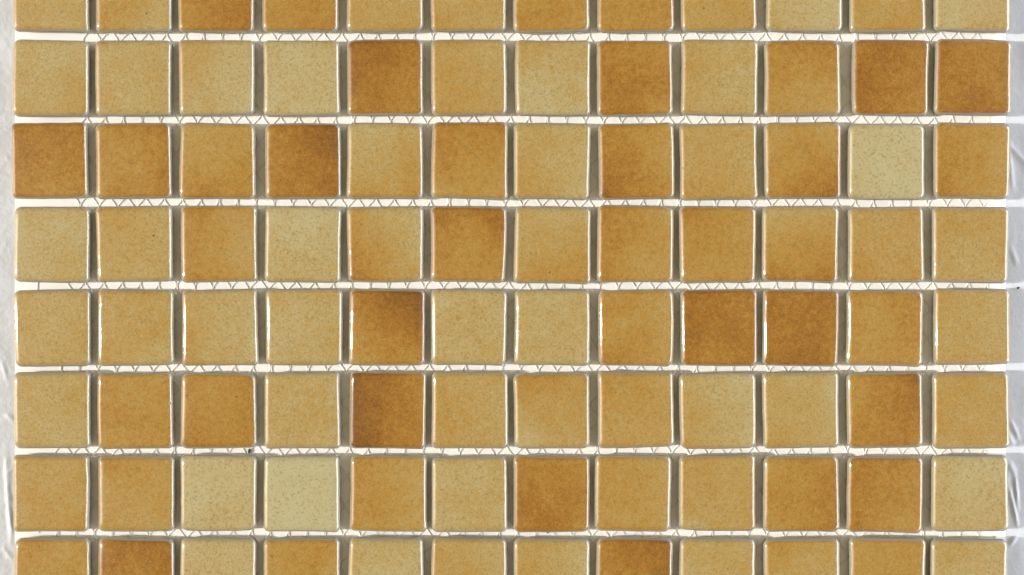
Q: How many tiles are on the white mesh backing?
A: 96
